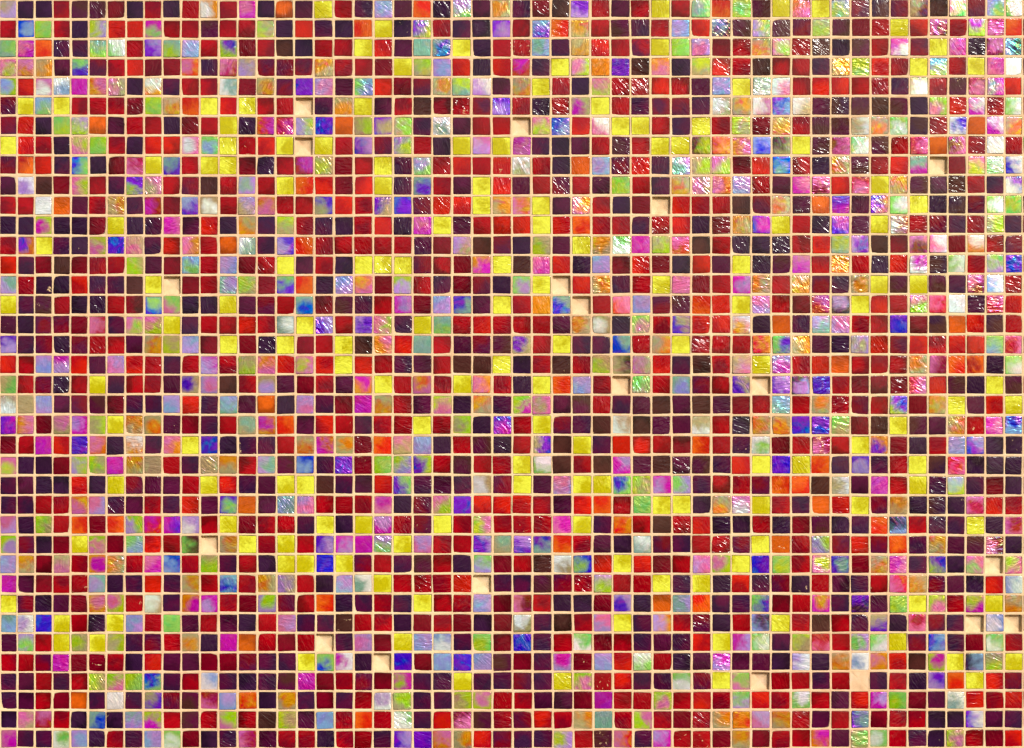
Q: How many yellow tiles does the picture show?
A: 149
